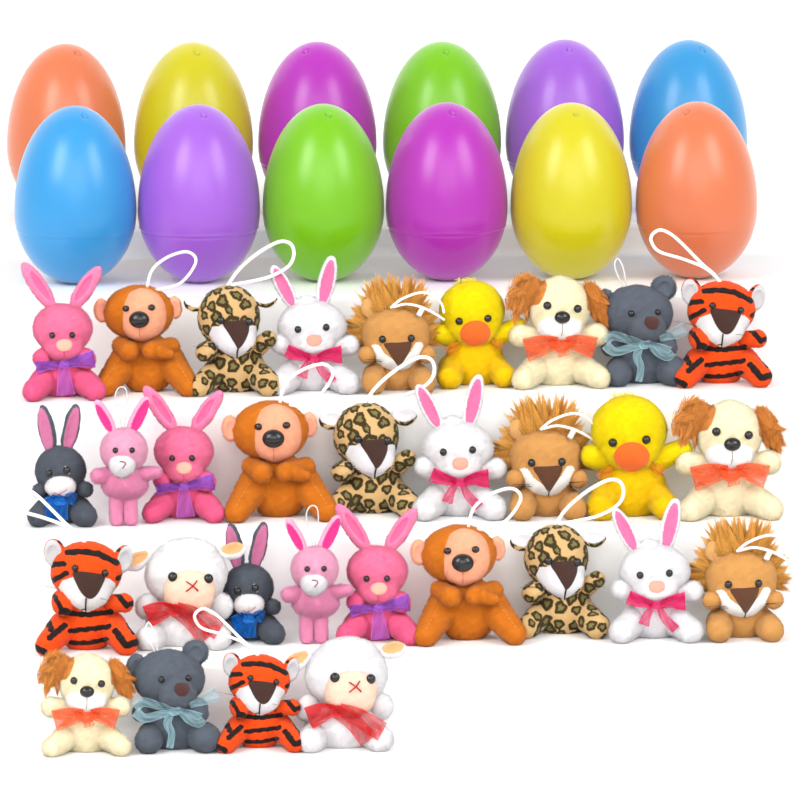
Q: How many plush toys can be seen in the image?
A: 31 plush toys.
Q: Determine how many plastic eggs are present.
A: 12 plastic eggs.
